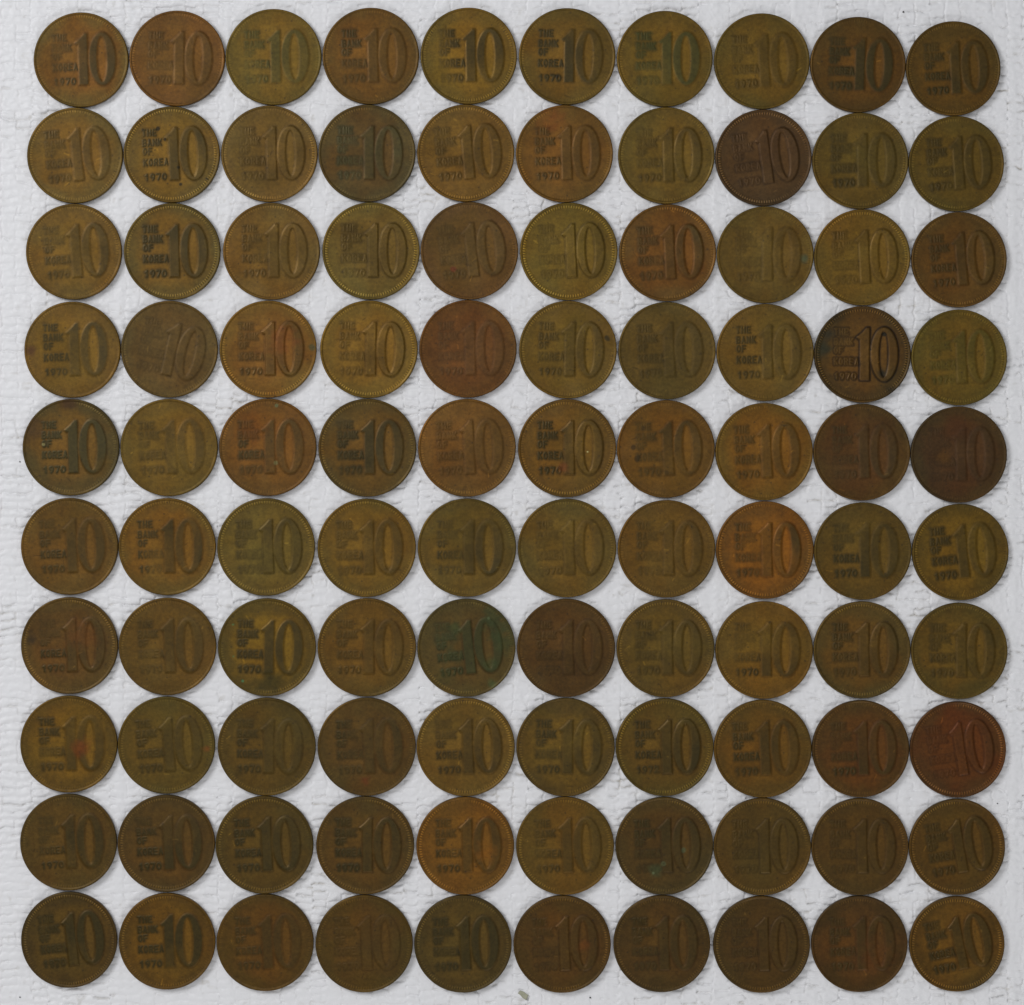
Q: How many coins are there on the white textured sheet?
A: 100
